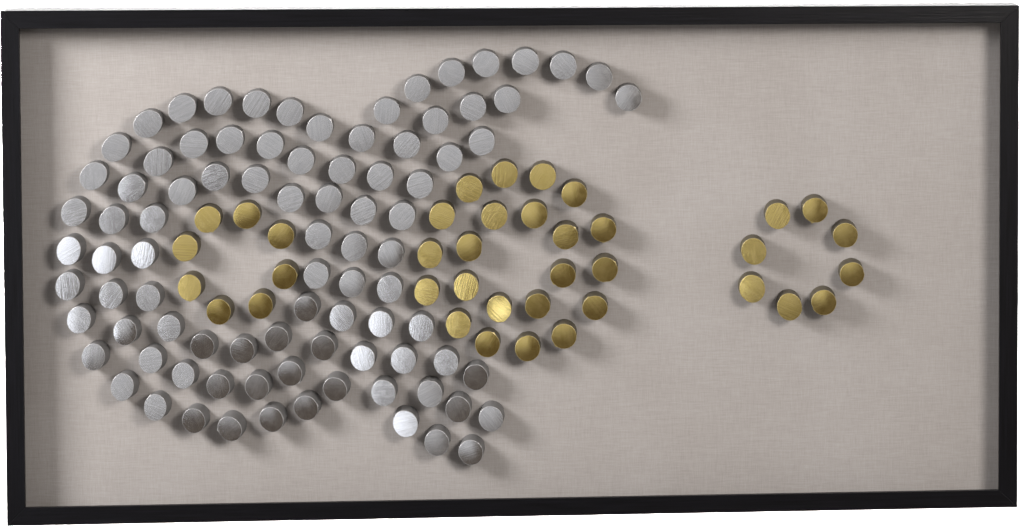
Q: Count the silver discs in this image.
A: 89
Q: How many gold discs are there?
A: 38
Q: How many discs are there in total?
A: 127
